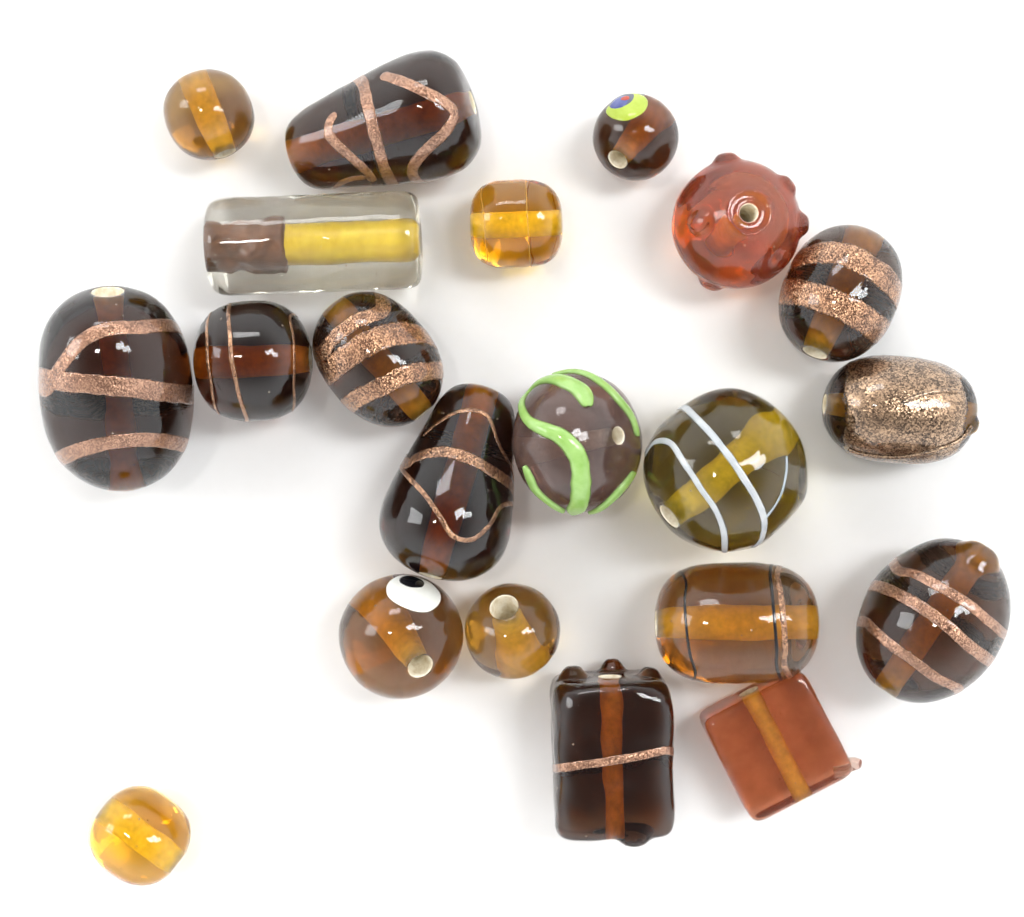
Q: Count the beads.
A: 21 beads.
